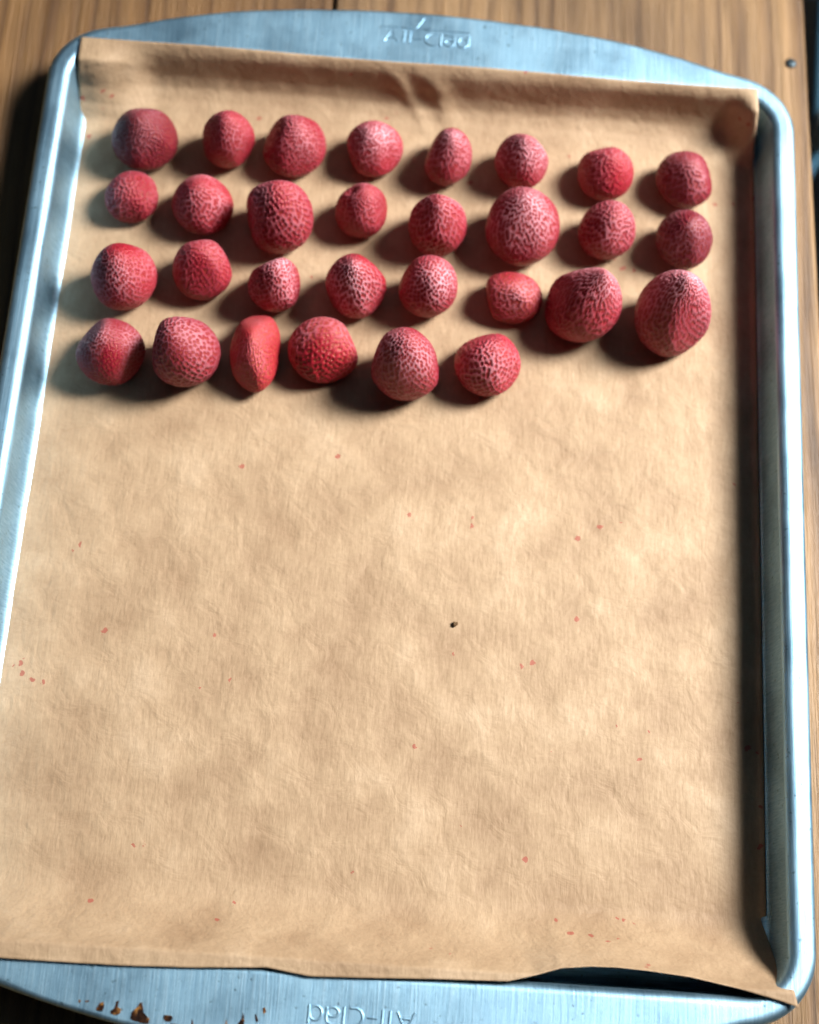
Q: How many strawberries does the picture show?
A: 30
